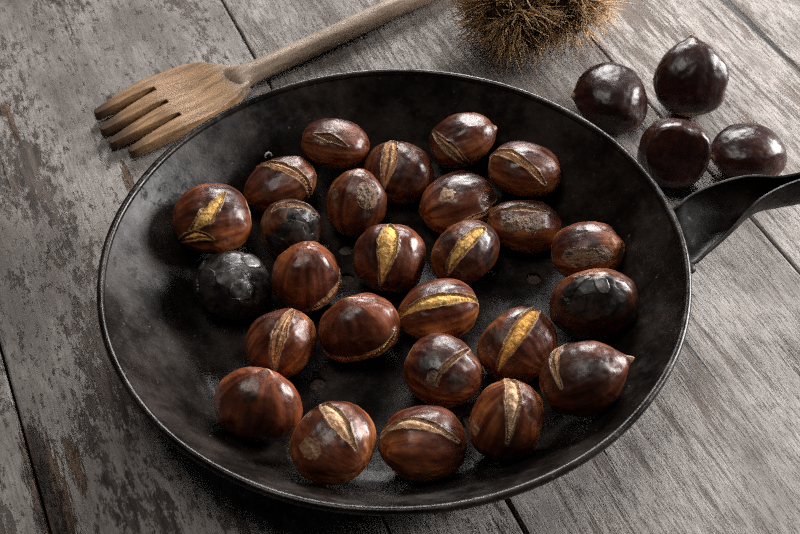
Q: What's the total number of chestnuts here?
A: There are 30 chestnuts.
